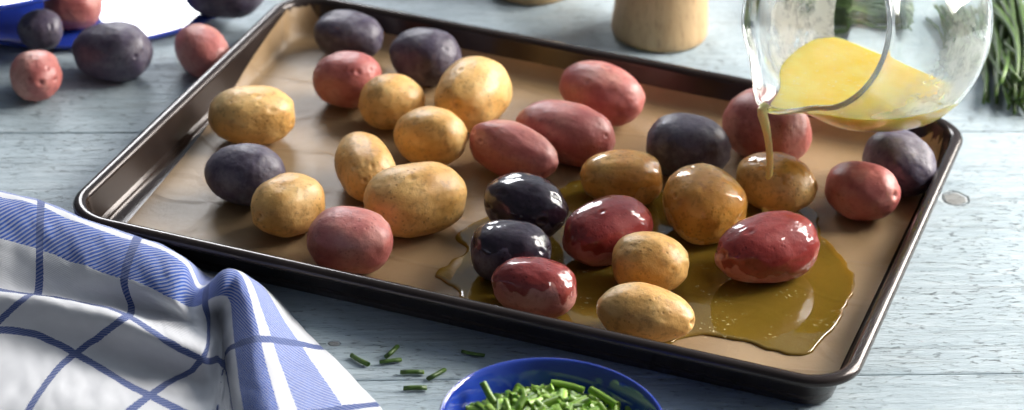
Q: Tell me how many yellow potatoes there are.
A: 12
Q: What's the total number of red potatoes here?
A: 13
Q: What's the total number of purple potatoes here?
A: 10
